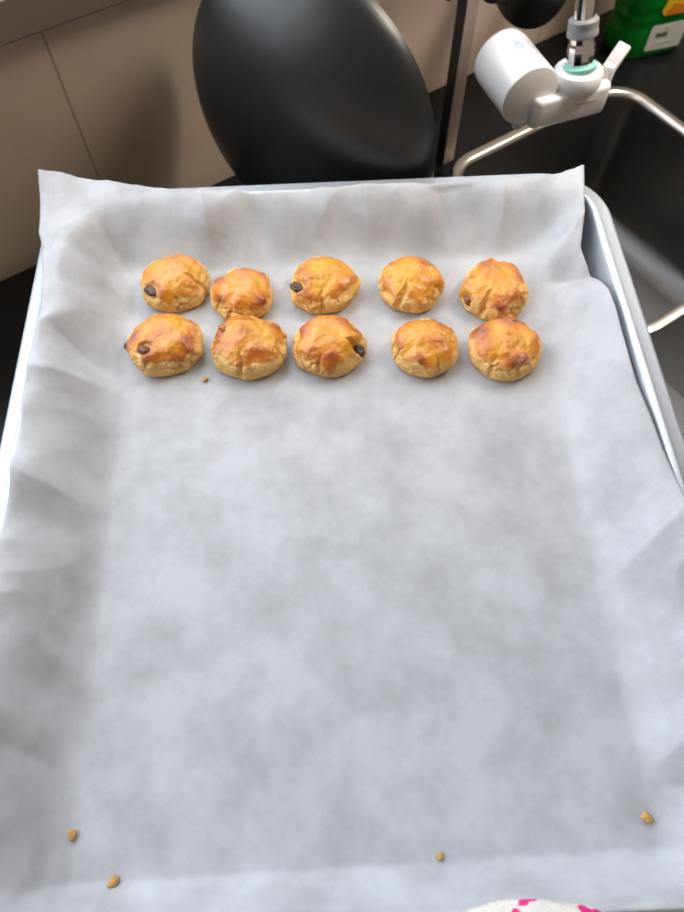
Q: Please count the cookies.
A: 10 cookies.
